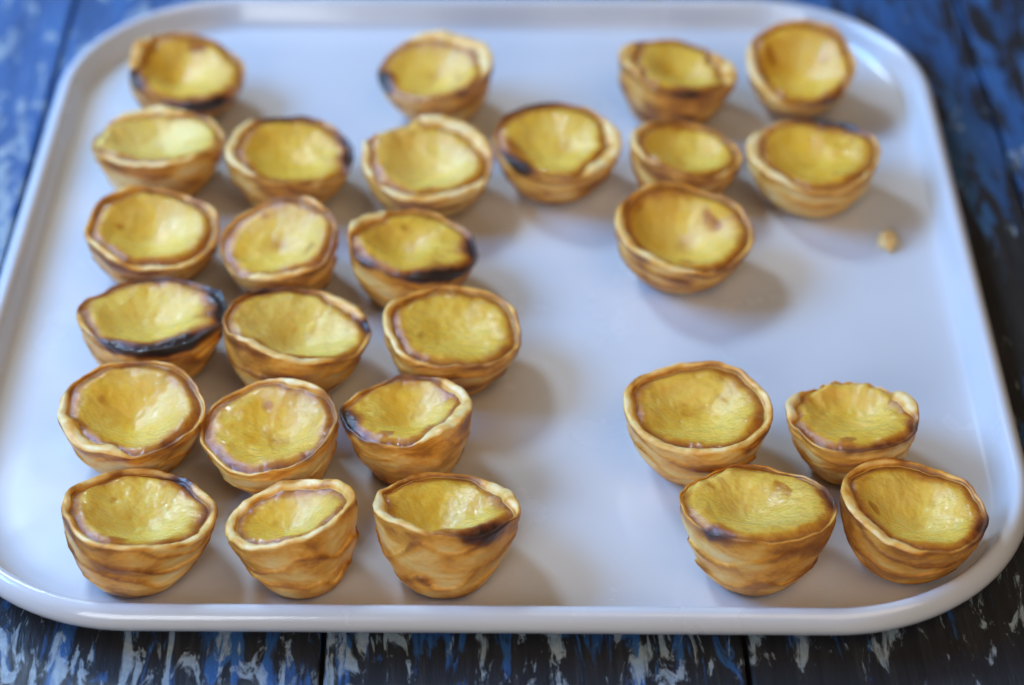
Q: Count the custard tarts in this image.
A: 27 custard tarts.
